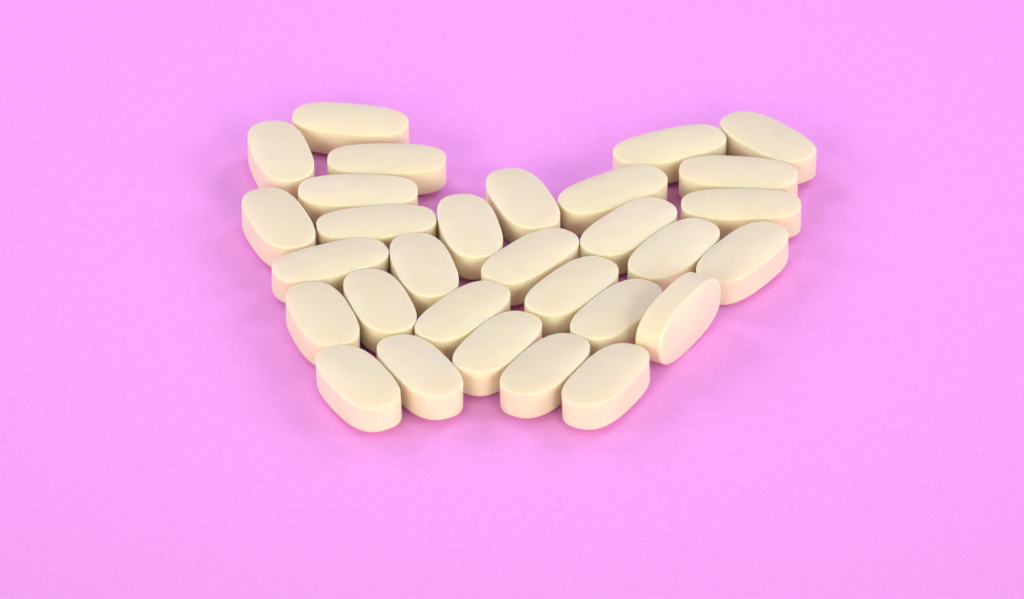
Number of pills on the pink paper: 30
